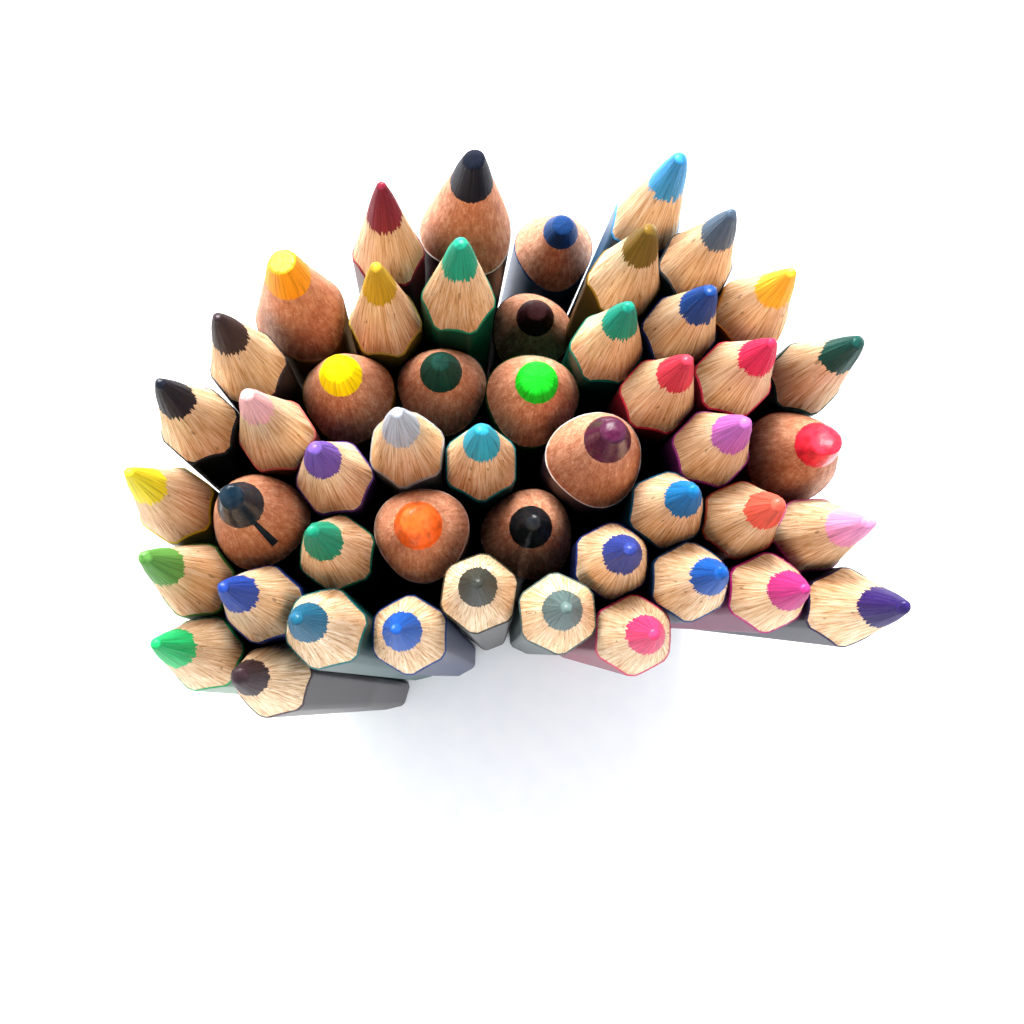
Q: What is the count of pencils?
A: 49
